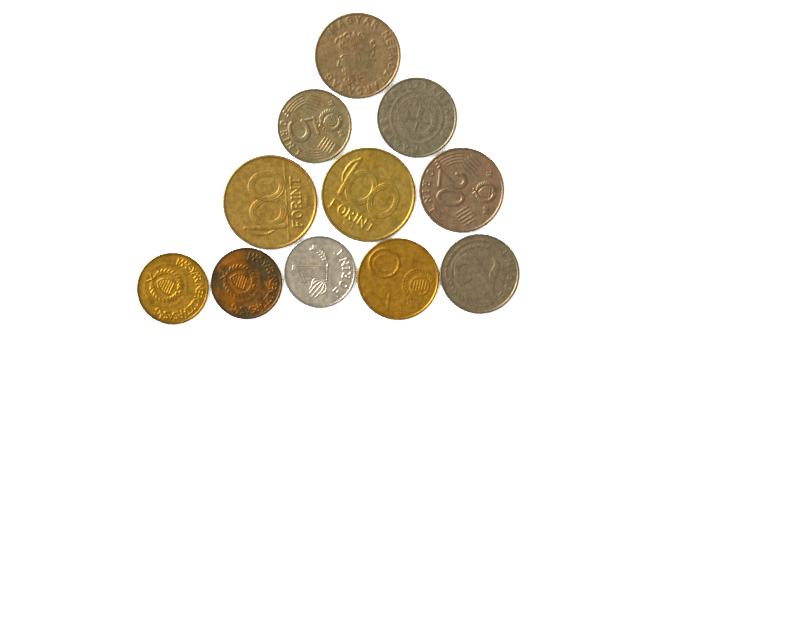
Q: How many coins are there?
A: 11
